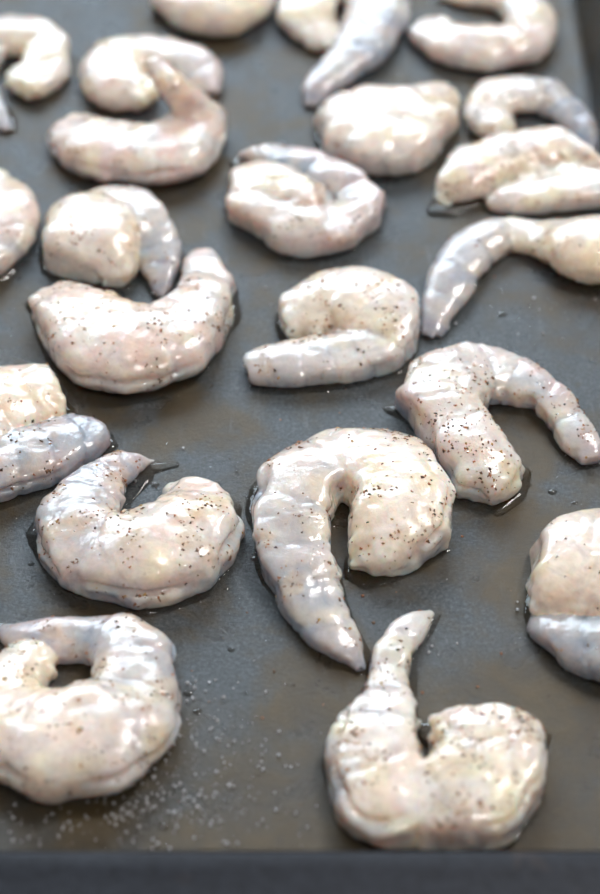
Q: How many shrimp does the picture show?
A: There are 22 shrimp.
